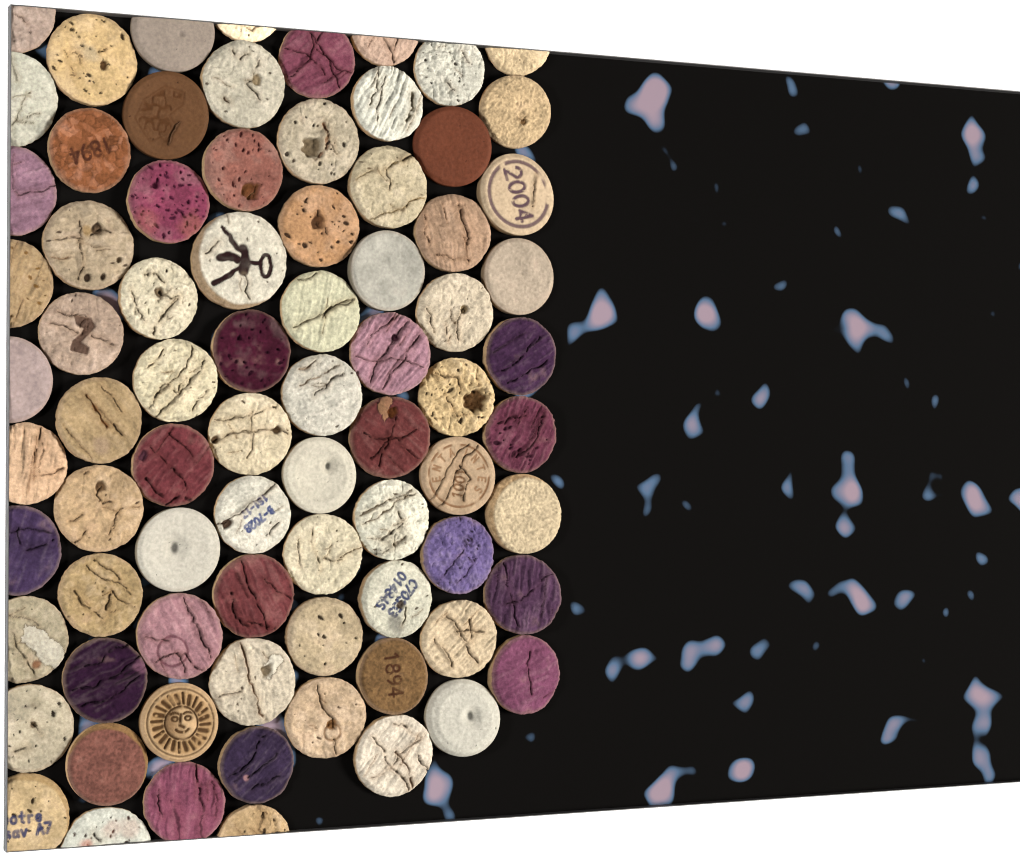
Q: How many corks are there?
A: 78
